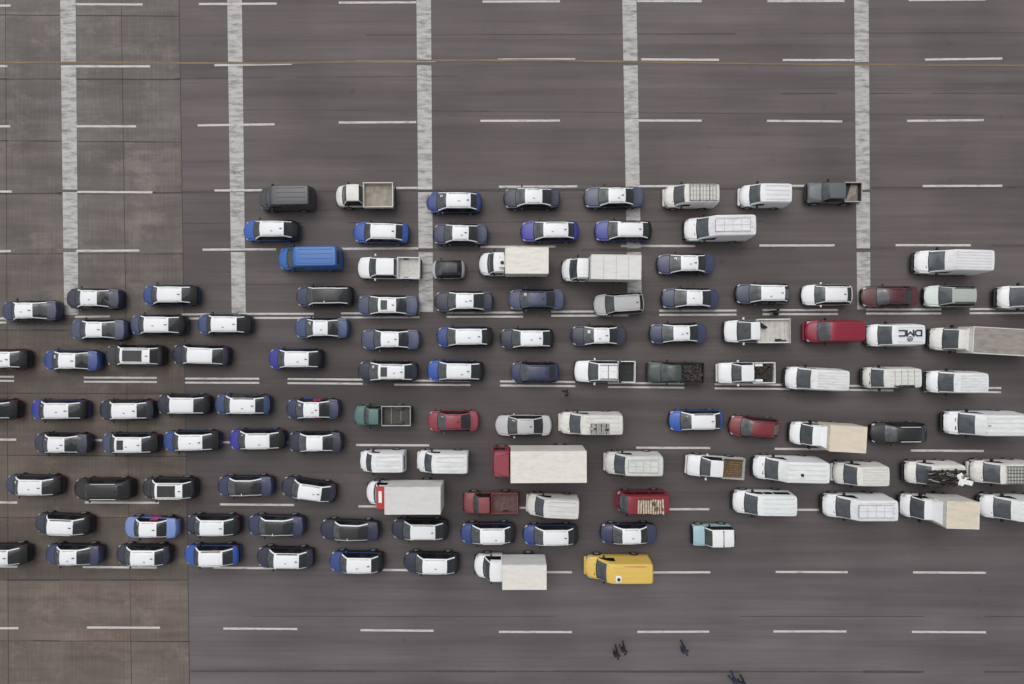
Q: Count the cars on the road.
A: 78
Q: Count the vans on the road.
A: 27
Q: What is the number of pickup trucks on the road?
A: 10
